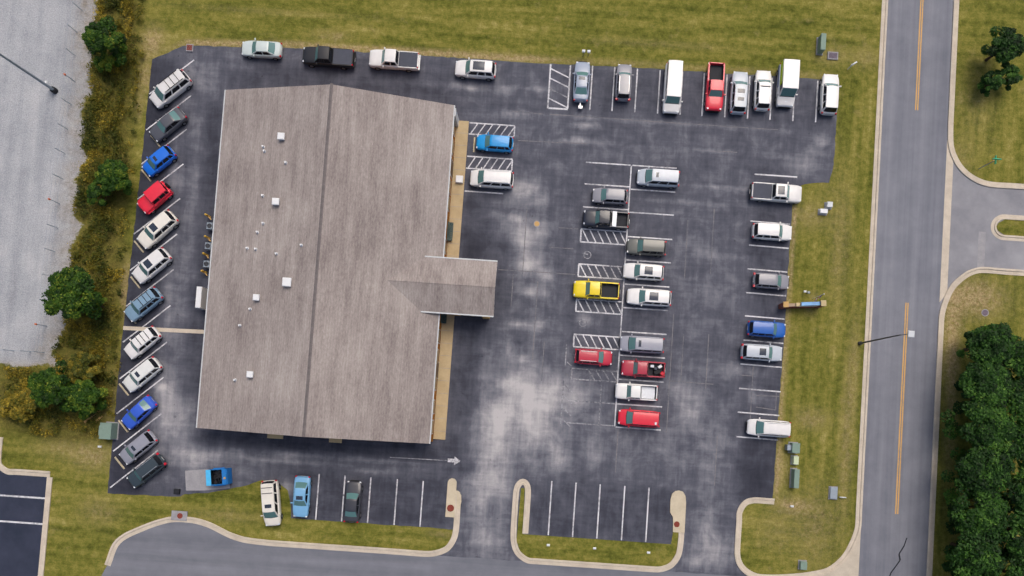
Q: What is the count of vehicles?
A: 47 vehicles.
